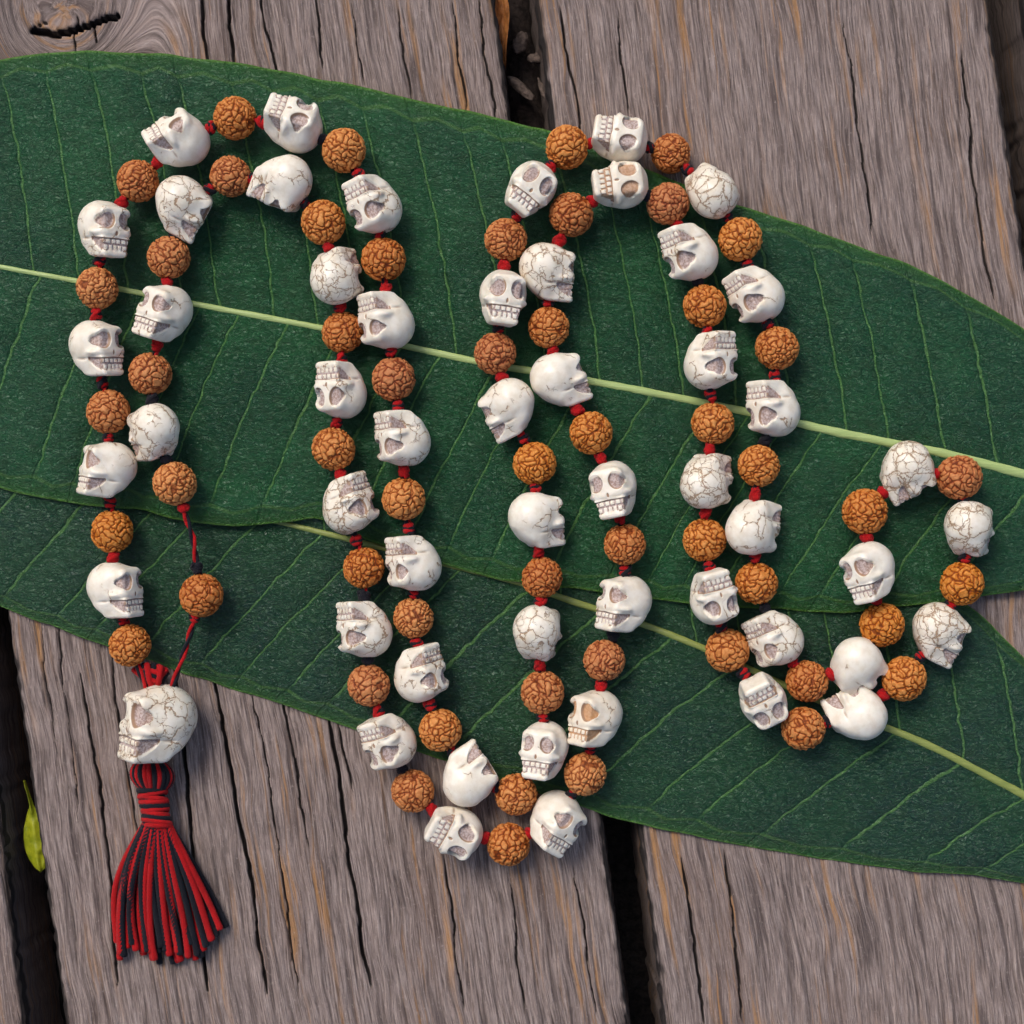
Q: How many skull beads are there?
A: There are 53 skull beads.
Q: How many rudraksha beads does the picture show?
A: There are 54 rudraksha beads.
